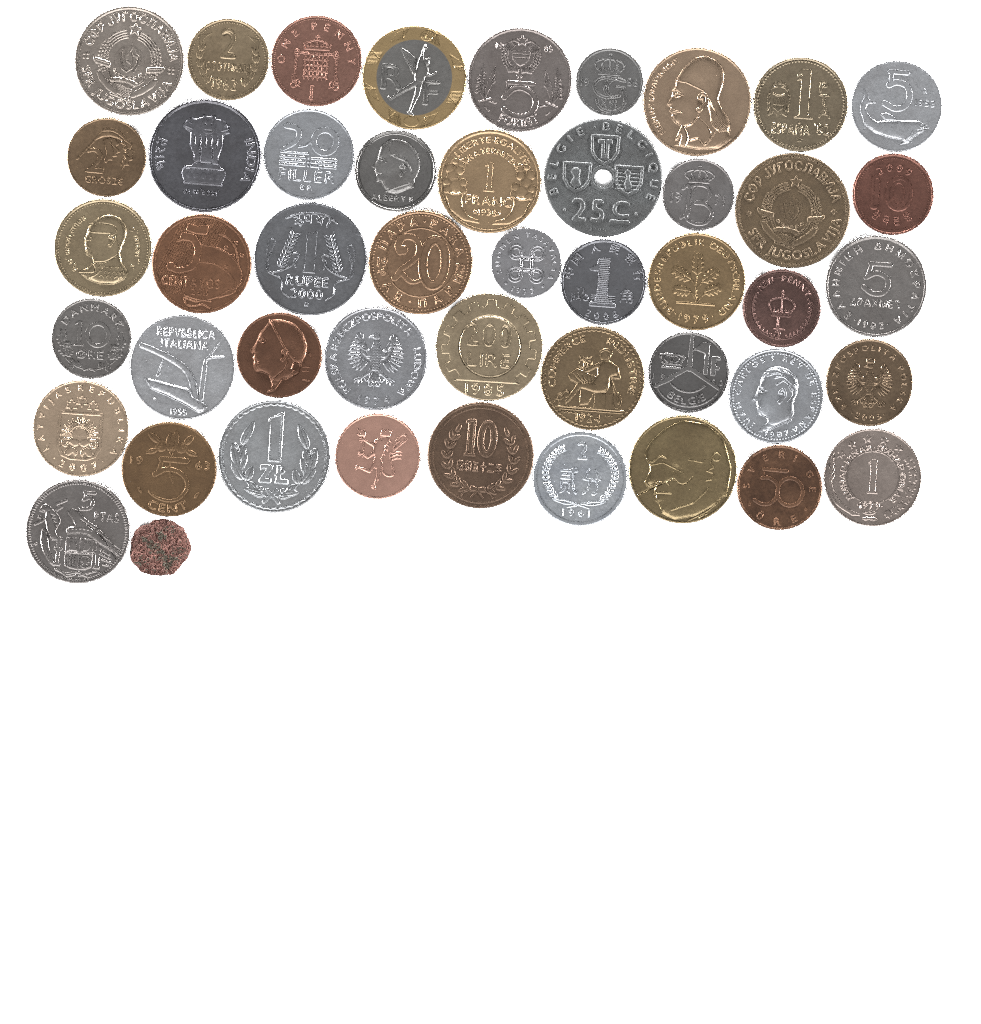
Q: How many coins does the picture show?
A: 47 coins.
